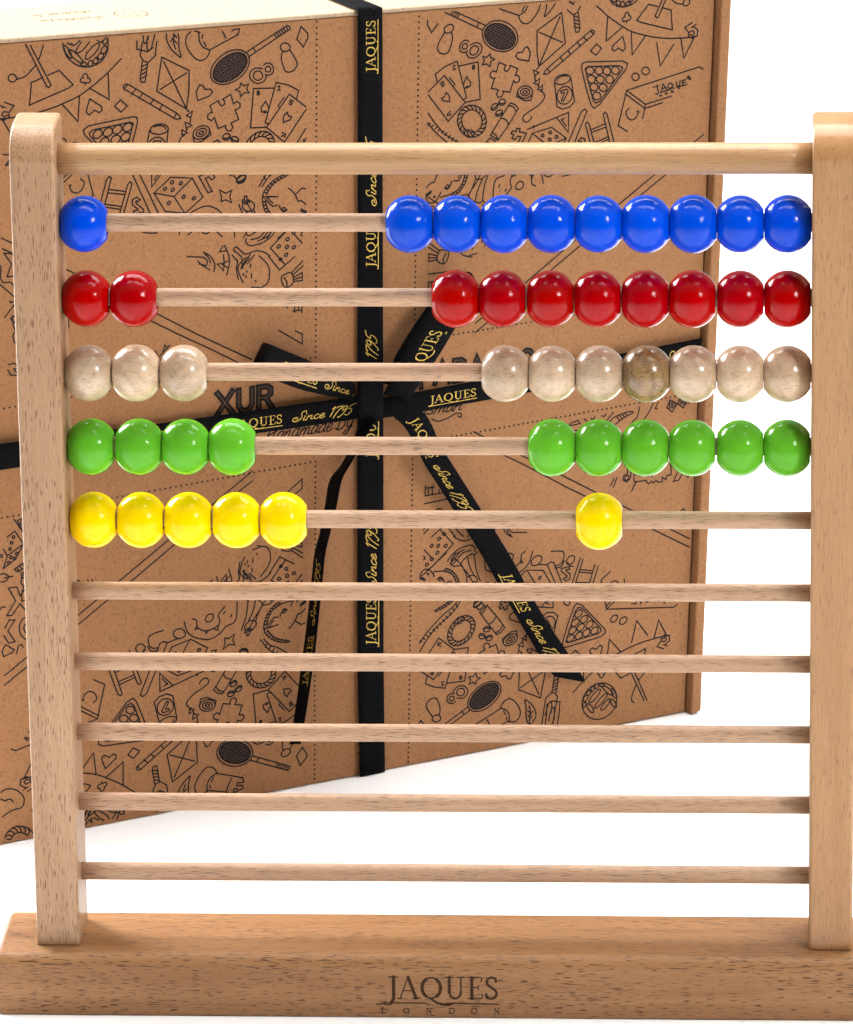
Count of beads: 46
